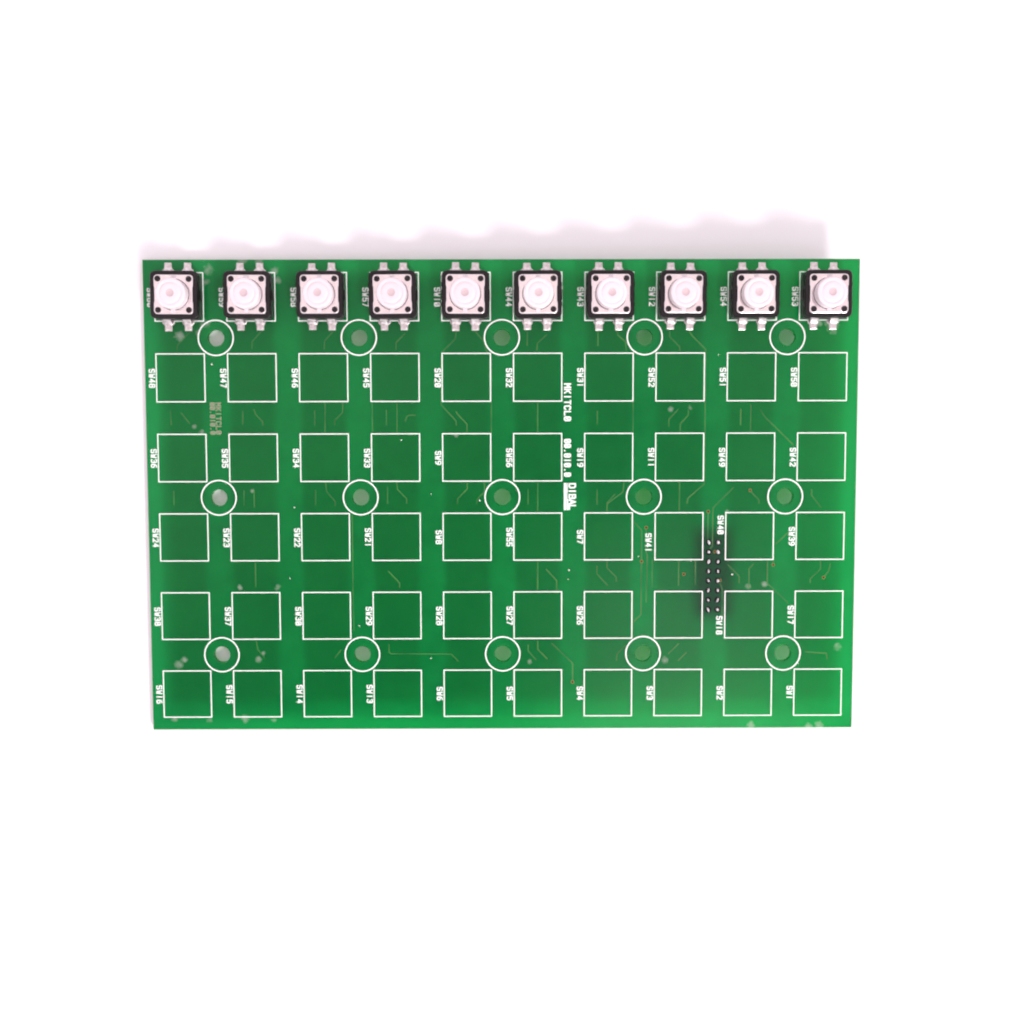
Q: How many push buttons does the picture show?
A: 10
